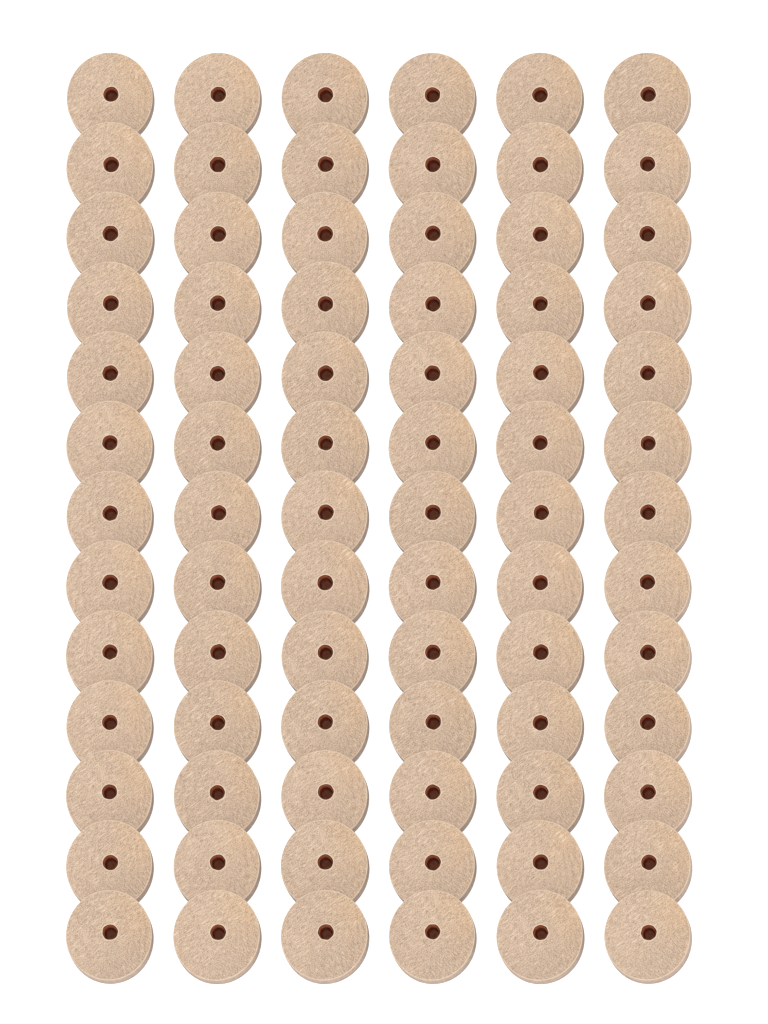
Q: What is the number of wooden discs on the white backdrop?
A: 78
